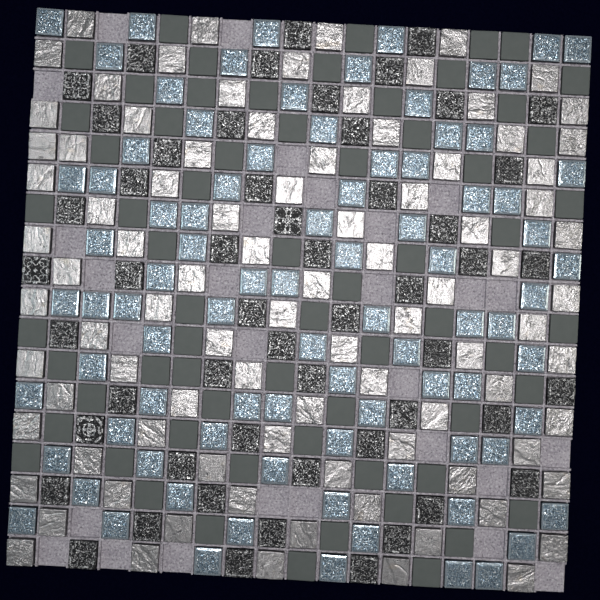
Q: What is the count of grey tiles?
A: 65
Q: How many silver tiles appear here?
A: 91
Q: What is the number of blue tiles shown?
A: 87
